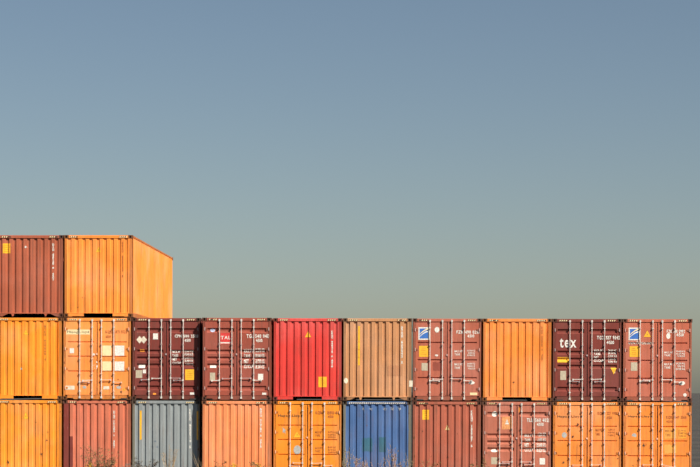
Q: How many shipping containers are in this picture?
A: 22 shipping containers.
